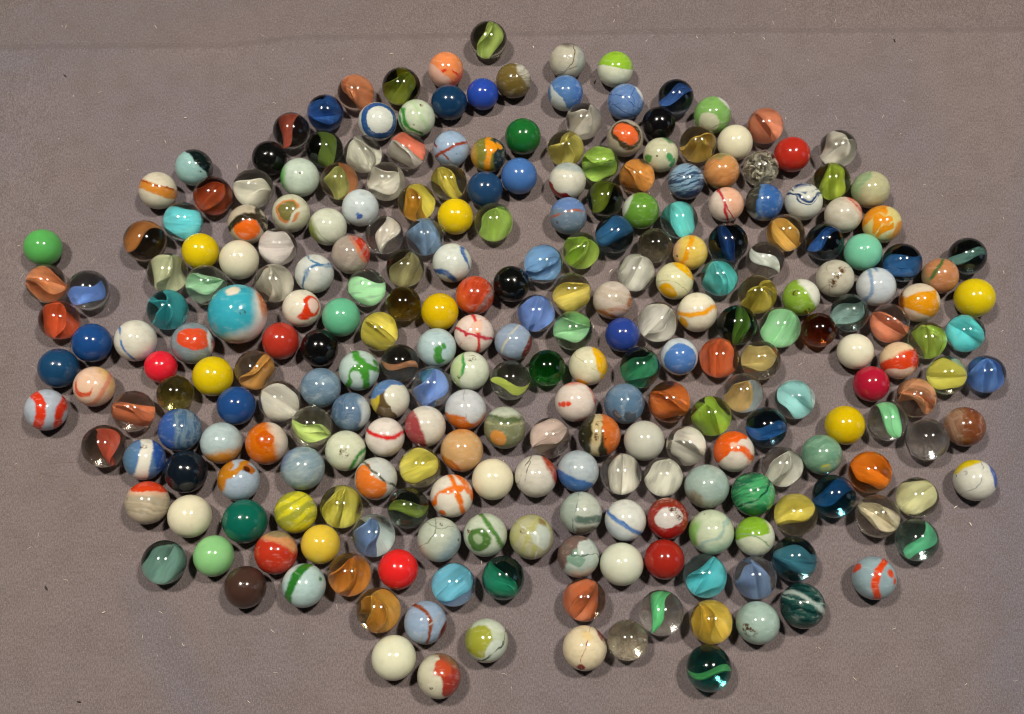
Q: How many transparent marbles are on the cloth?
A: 118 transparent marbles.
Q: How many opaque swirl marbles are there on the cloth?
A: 106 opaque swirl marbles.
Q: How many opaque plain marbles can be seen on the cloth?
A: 41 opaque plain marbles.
